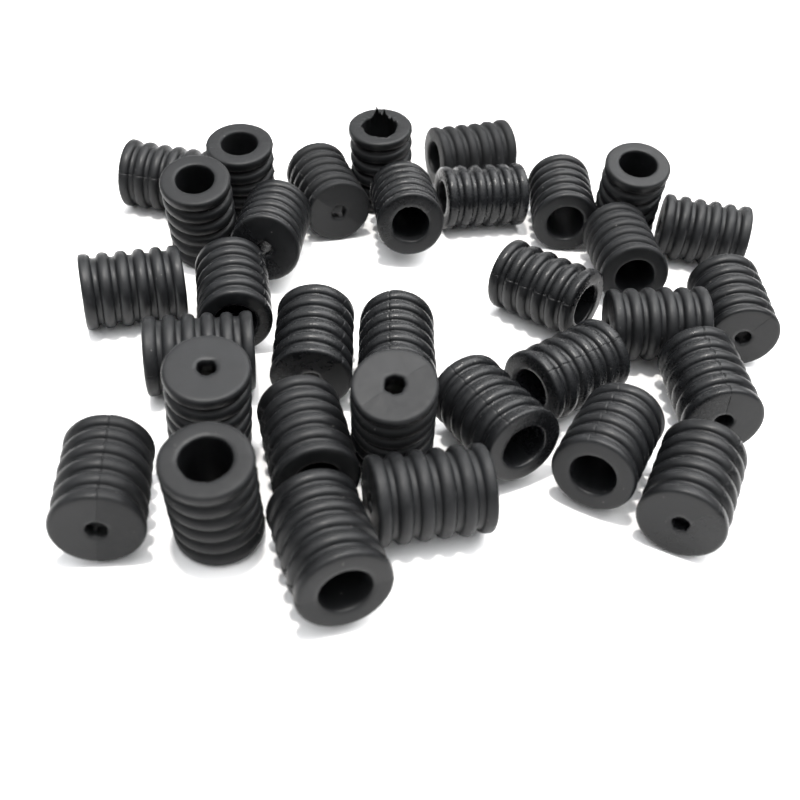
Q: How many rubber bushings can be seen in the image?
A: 33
